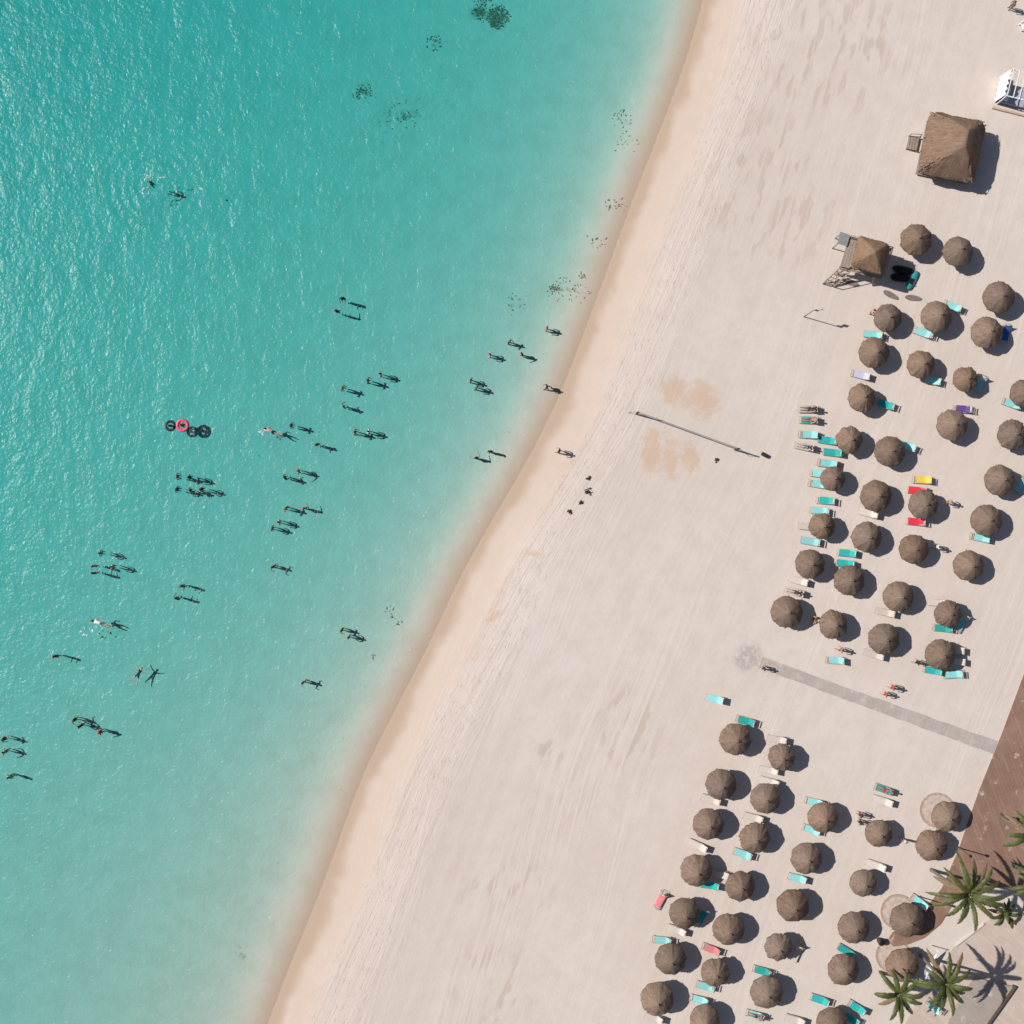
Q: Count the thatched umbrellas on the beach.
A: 60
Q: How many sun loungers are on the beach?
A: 79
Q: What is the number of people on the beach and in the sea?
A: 73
